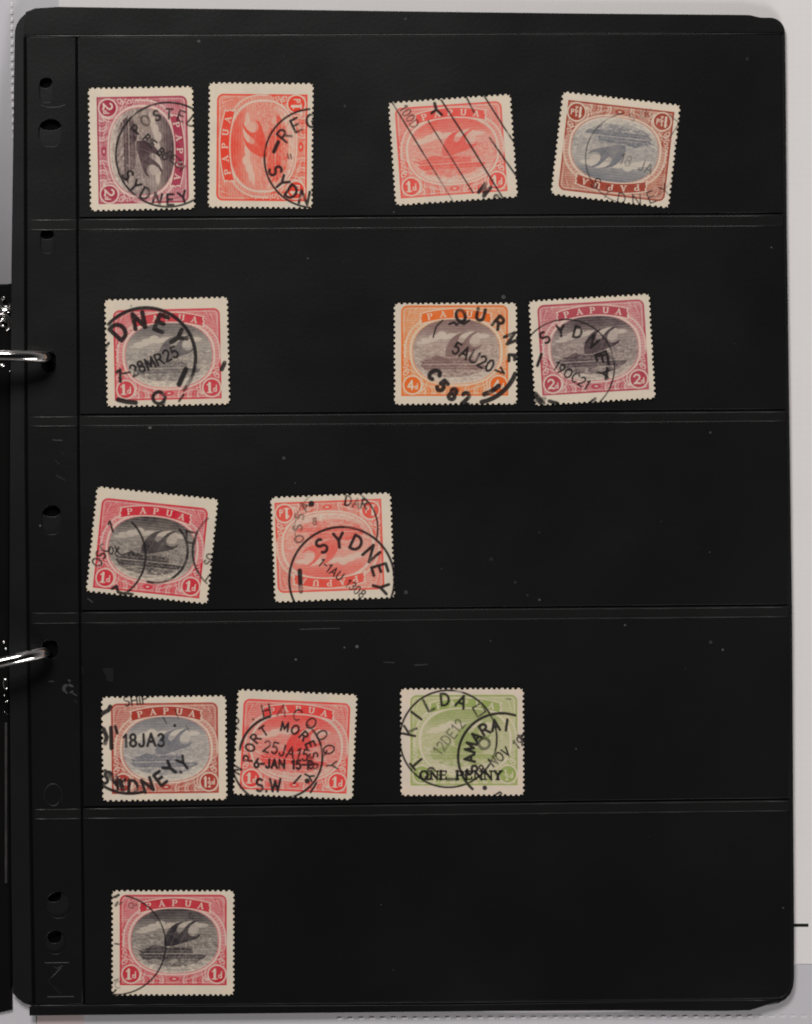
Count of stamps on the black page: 13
